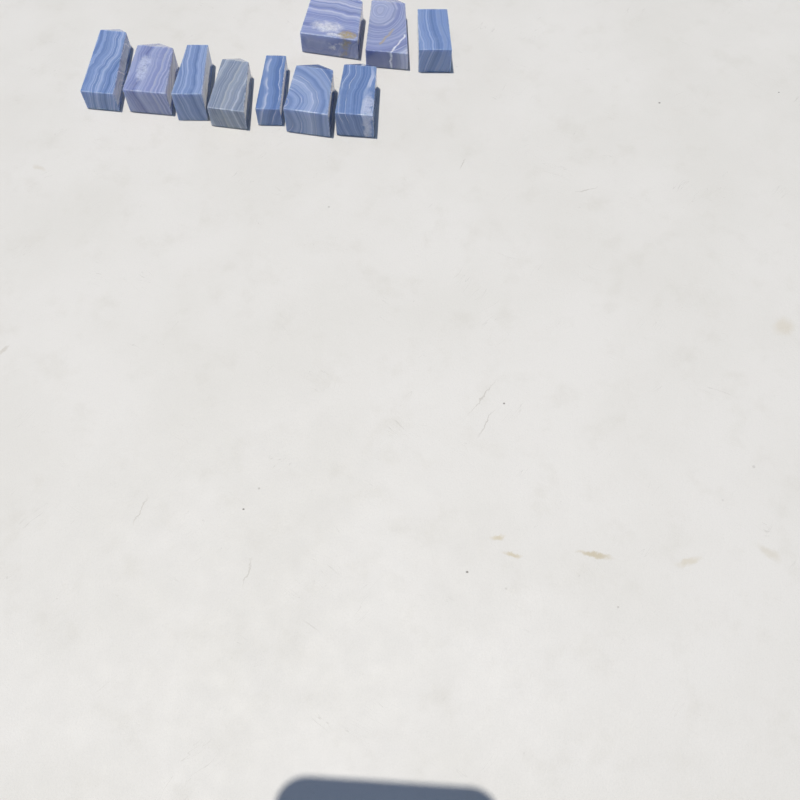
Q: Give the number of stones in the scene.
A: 10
